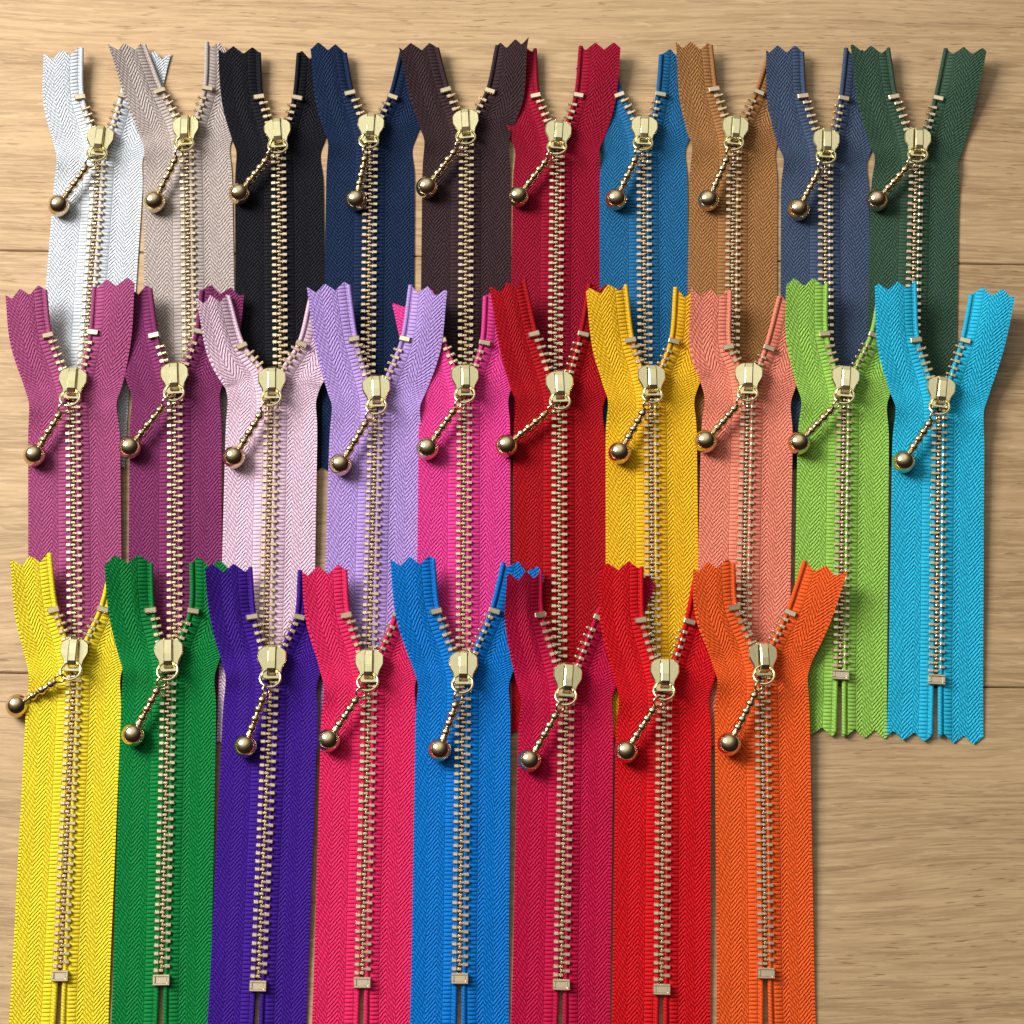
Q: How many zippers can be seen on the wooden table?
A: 28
